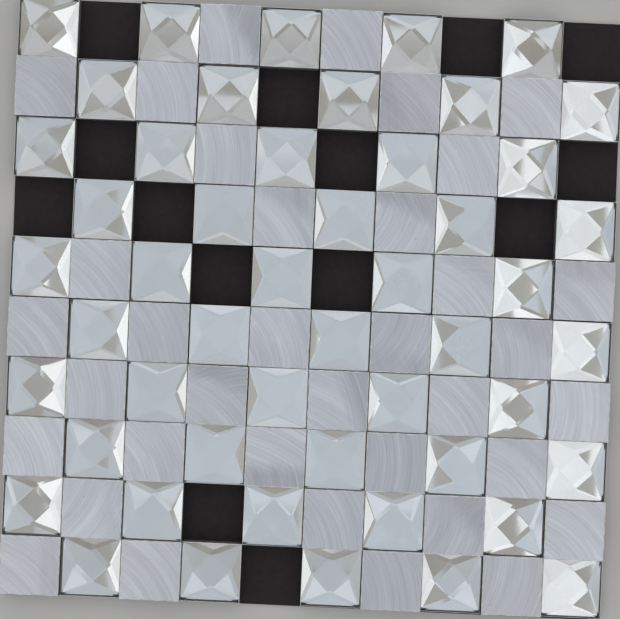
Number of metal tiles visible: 36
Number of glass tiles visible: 50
